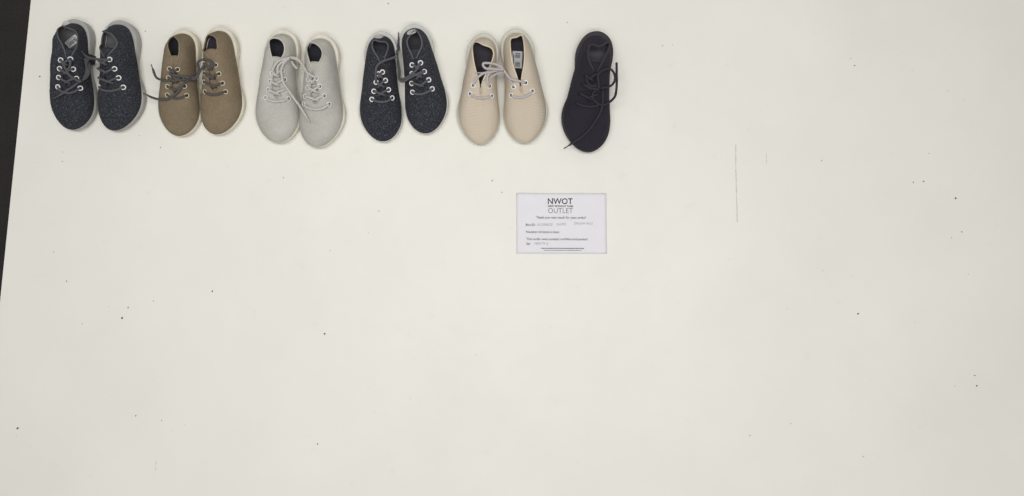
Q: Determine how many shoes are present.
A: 11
